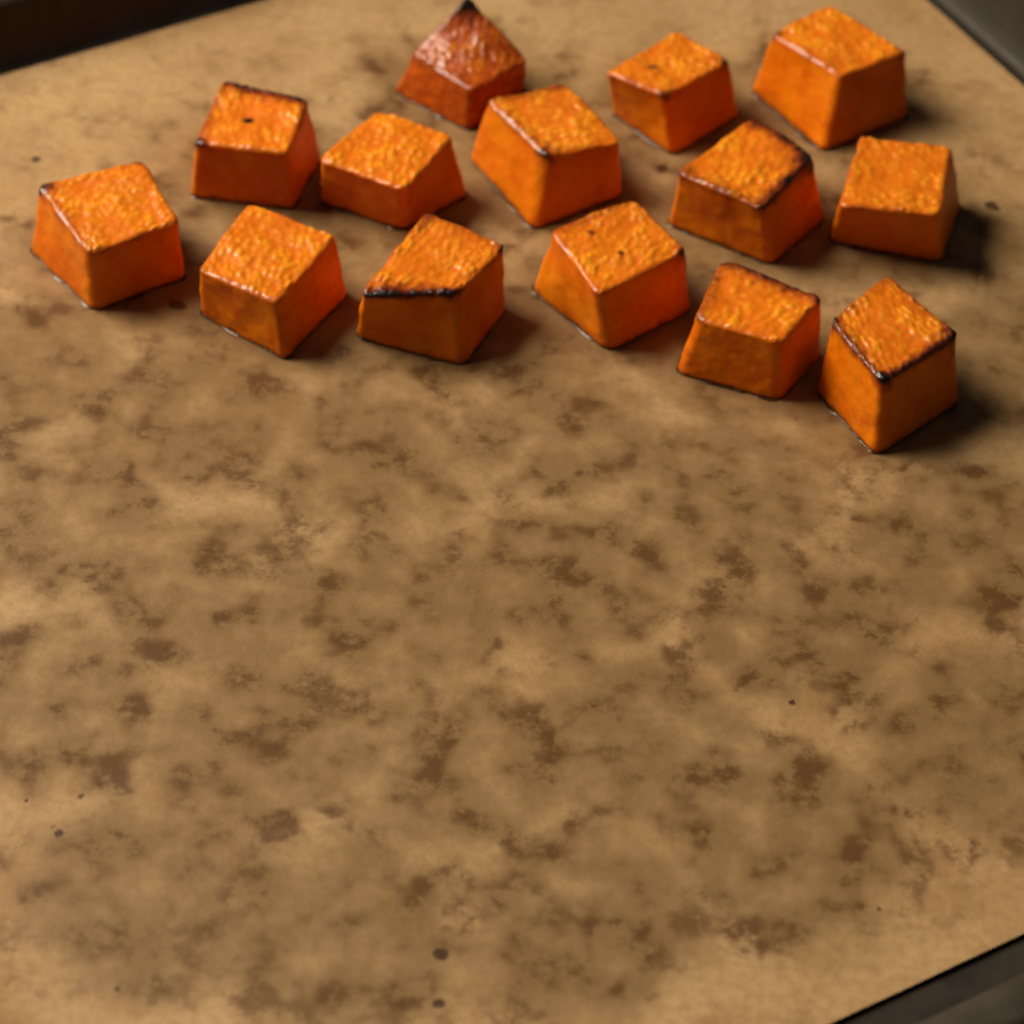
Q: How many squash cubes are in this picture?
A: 14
